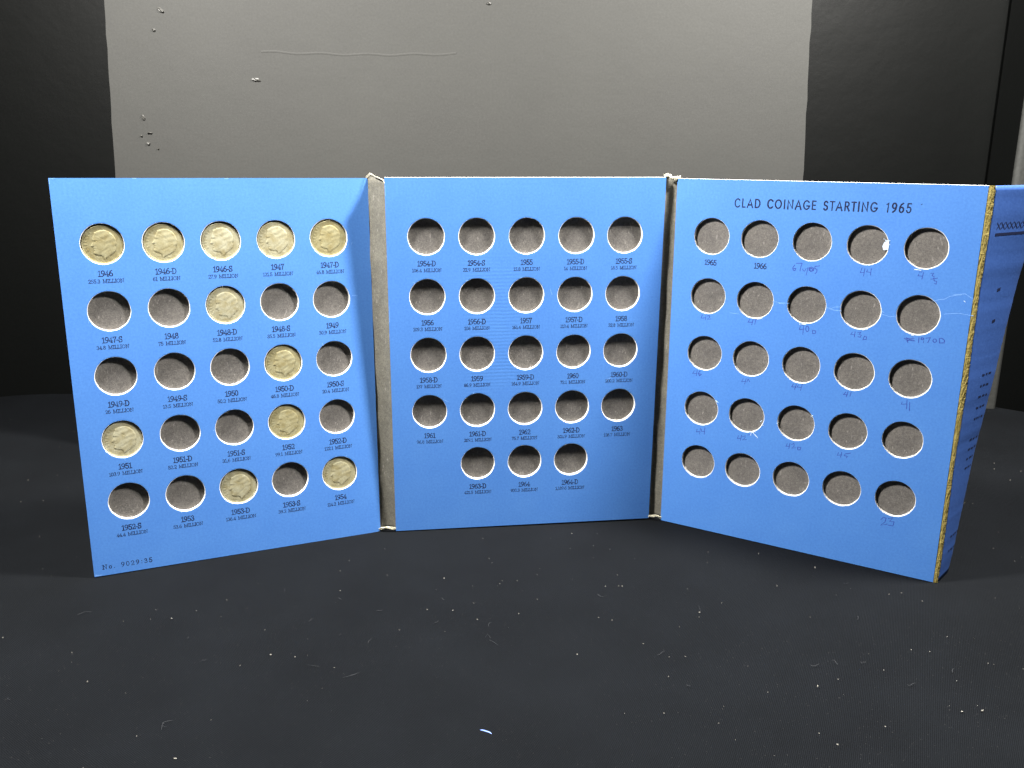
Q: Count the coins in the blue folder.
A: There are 11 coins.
